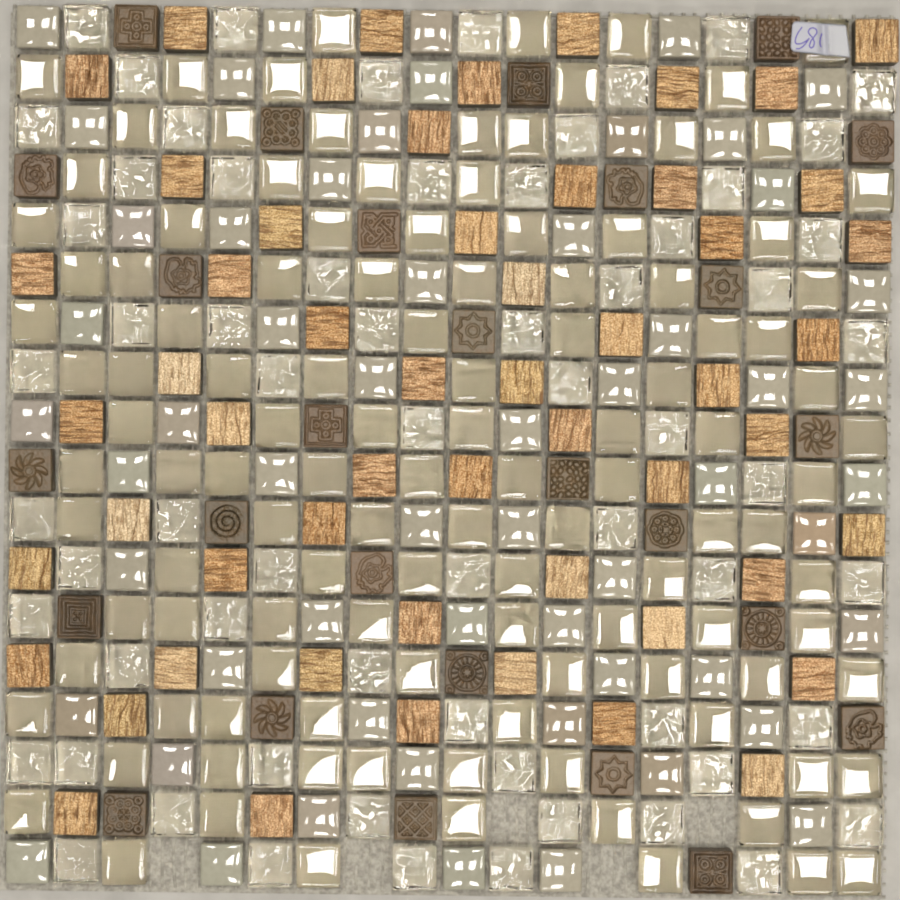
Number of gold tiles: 55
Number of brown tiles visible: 27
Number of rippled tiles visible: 64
